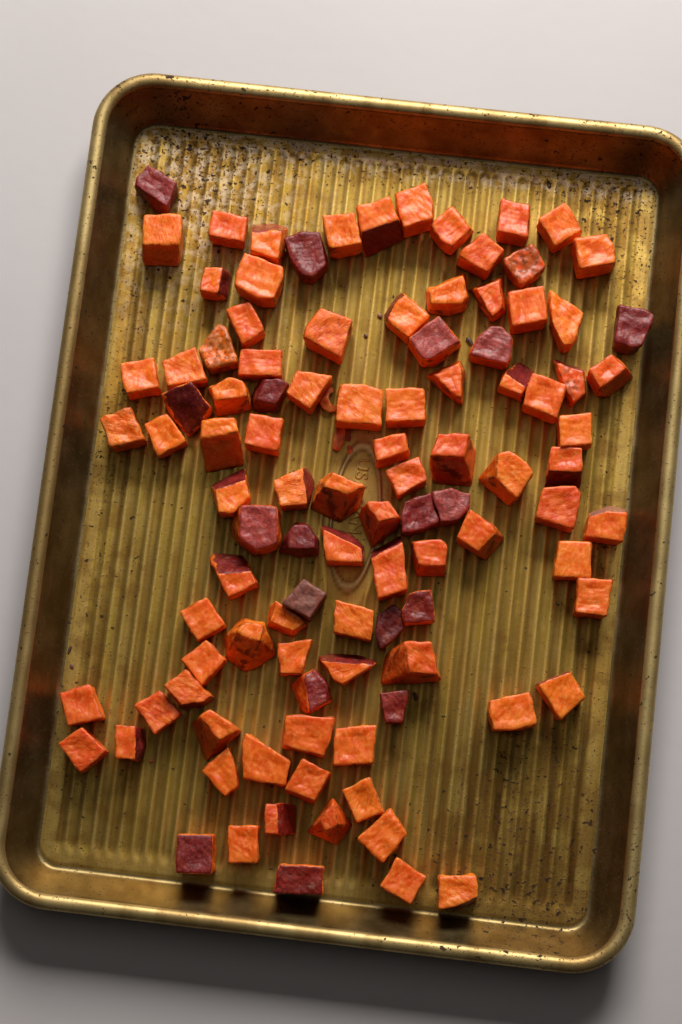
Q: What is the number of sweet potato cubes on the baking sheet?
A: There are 103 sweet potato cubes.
